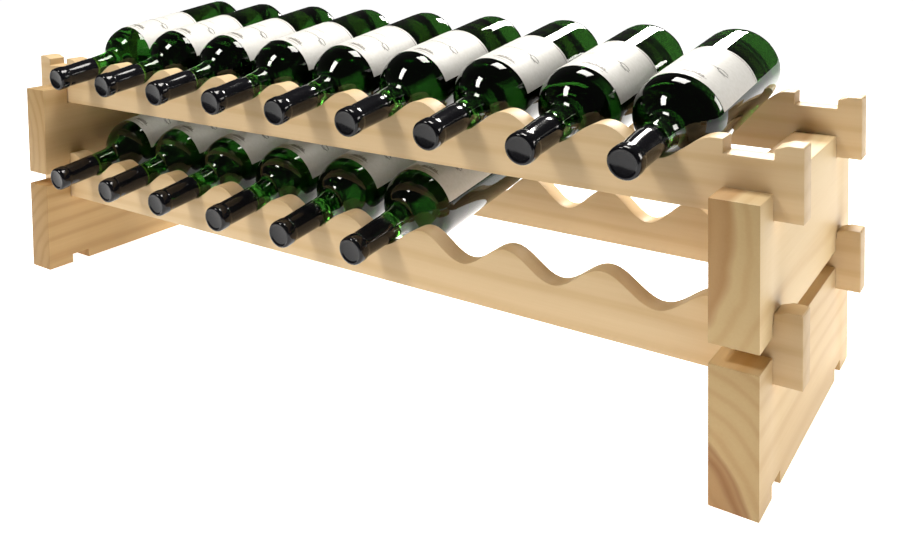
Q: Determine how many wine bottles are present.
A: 15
